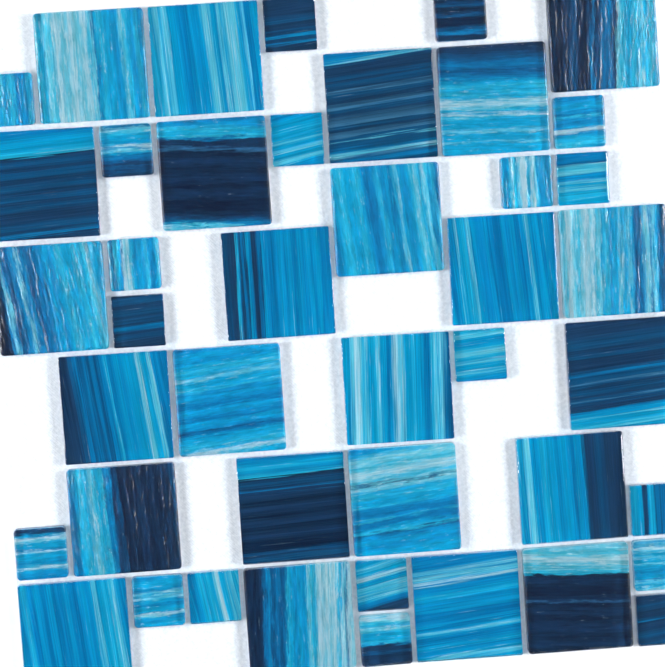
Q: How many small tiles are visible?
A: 19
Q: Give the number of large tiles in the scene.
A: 24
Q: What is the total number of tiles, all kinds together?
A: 43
